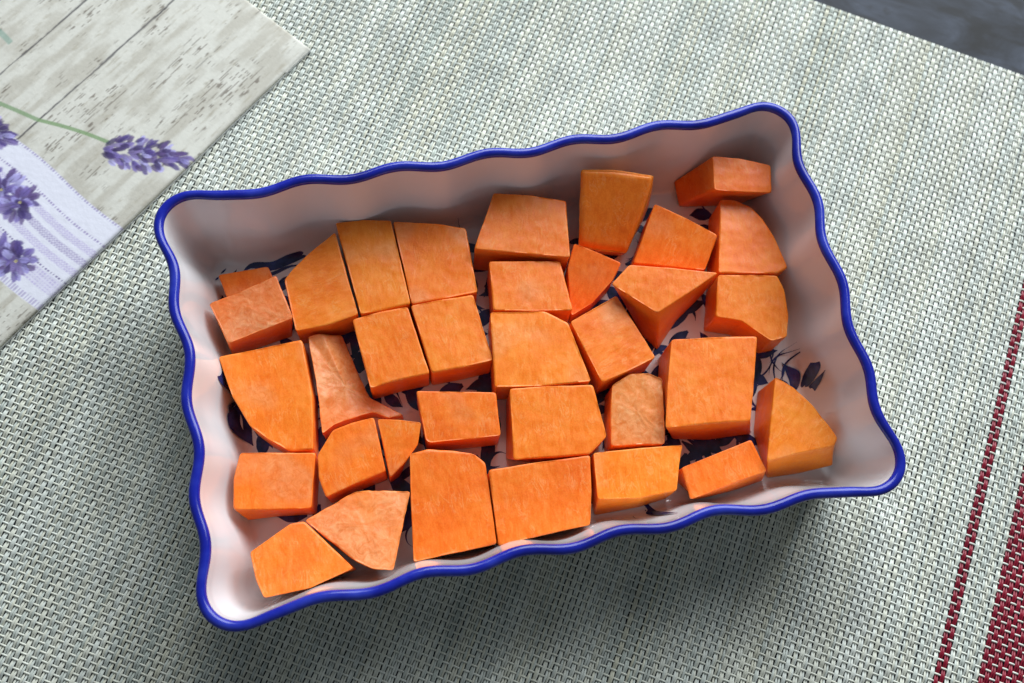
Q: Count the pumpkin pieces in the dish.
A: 34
